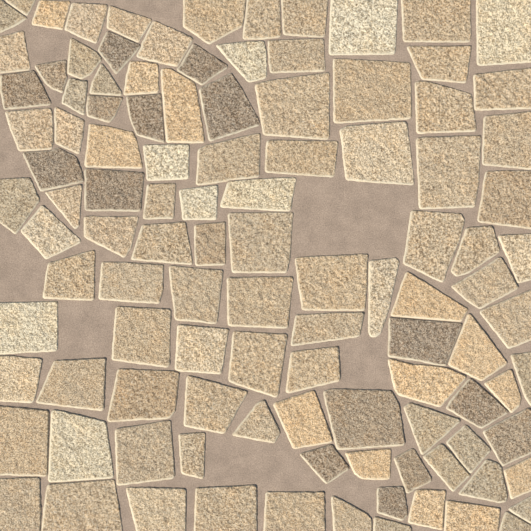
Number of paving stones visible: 110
